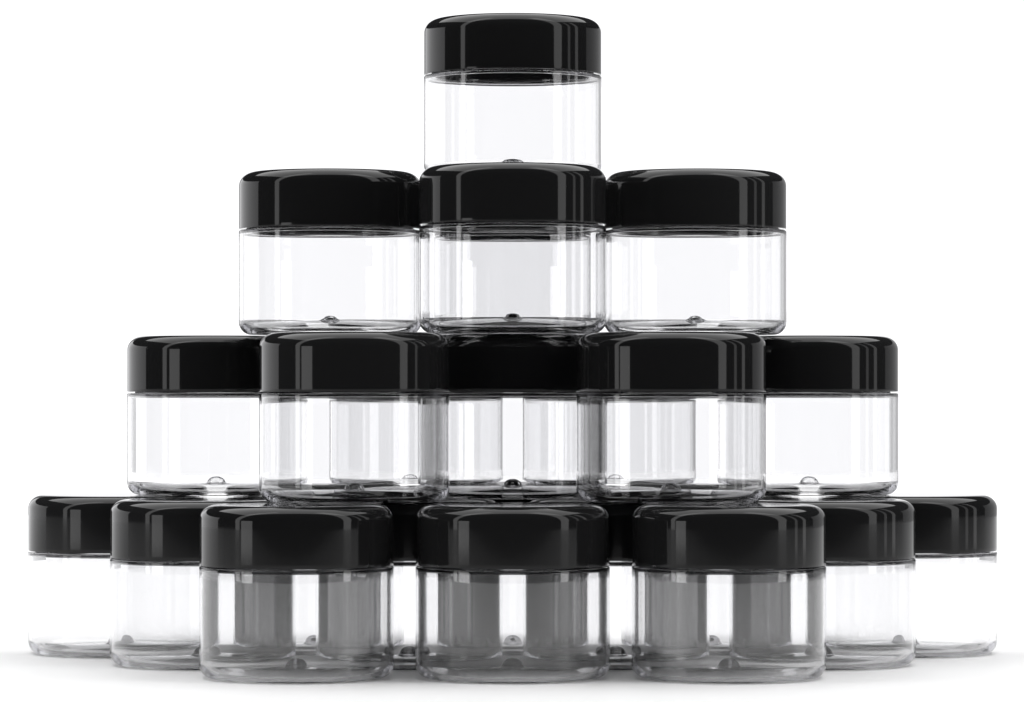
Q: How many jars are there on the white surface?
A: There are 24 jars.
